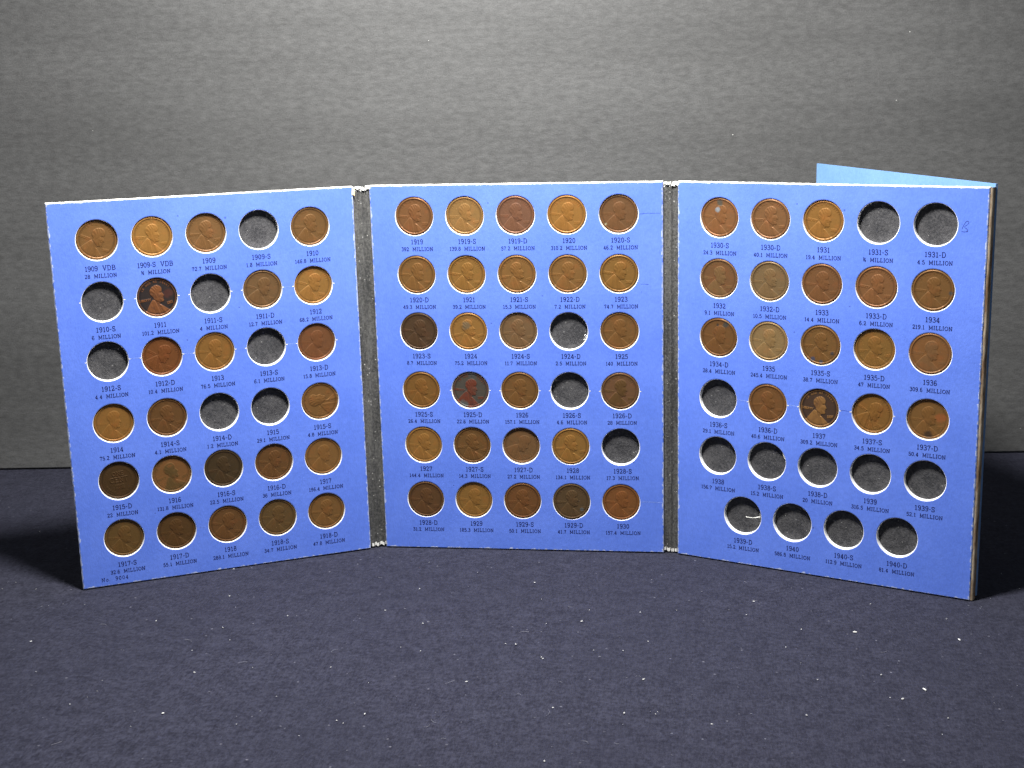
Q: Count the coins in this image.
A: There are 67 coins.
